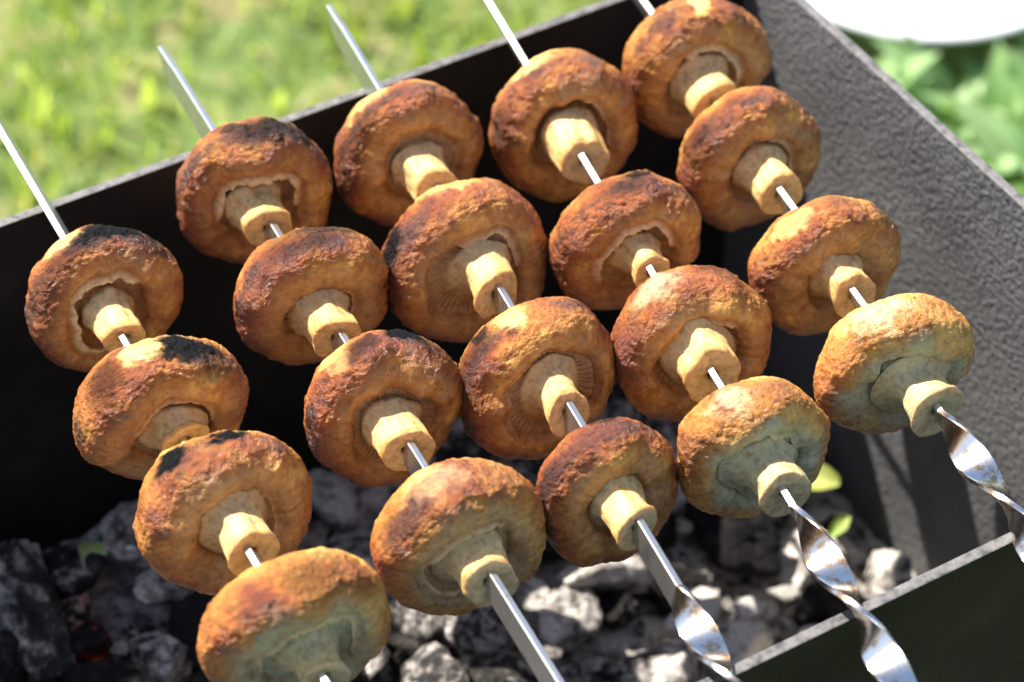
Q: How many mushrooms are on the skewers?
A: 20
